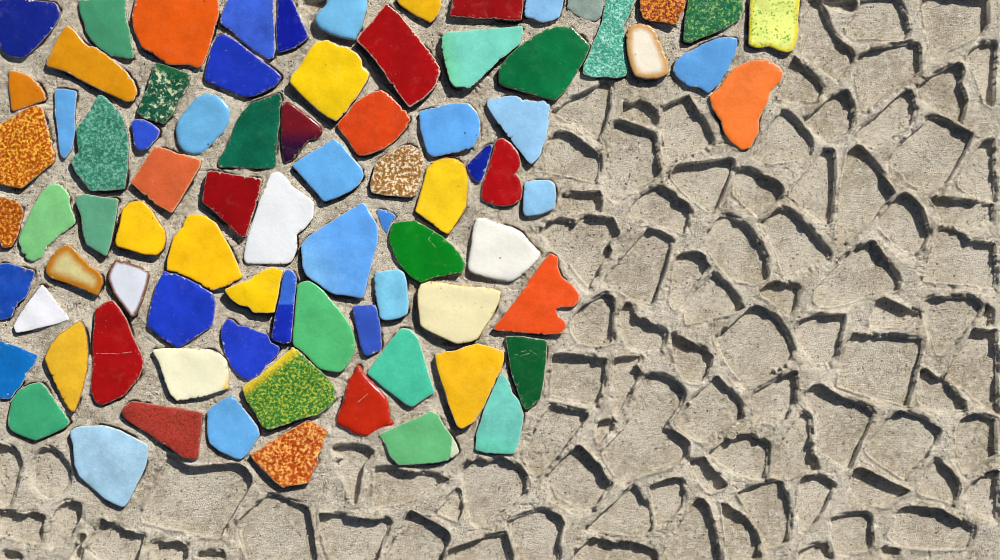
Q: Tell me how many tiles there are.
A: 82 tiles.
